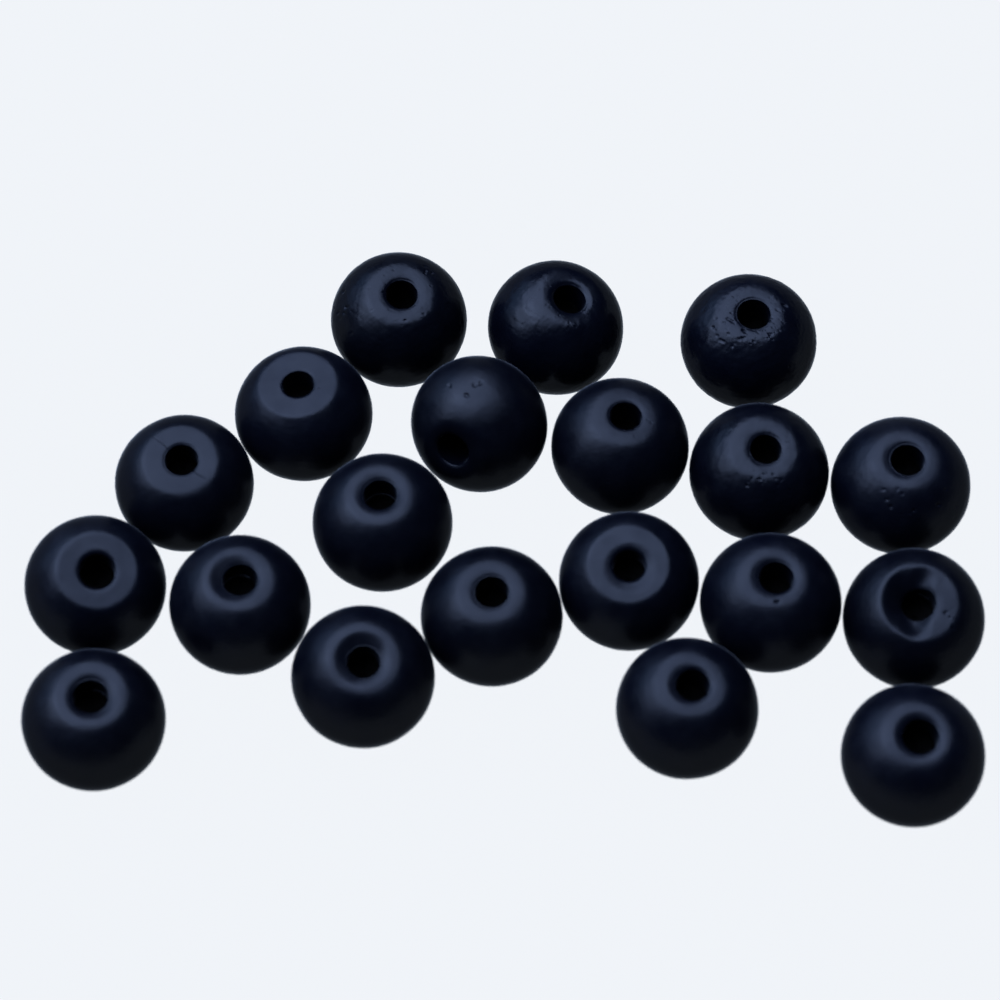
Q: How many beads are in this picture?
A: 20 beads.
